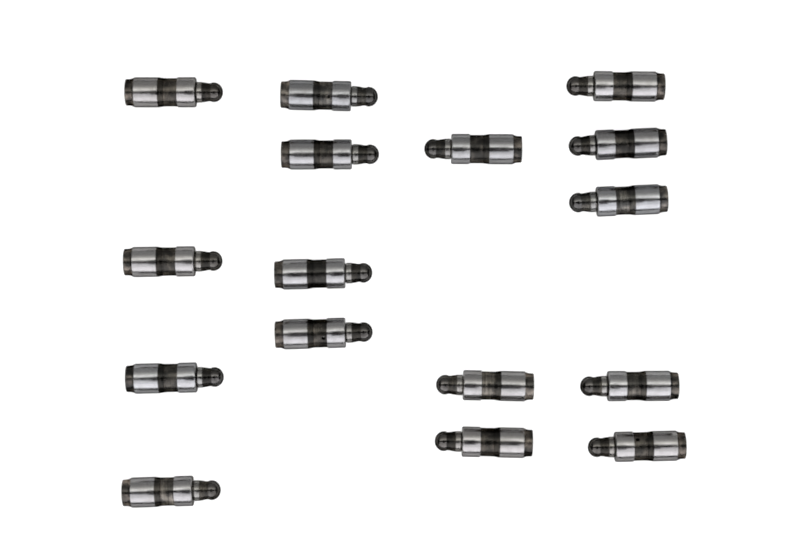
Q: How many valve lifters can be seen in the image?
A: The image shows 16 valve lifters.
